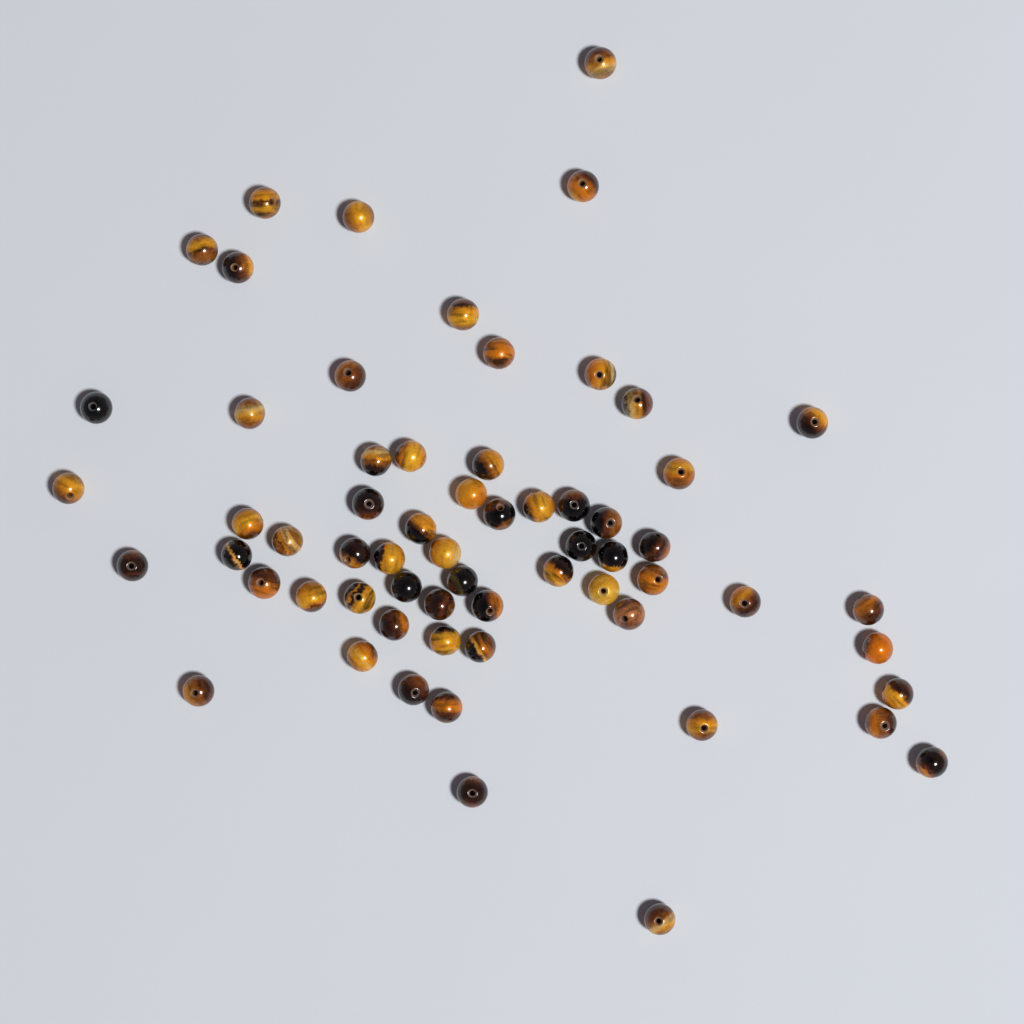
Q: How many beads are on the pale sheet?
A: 63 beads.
